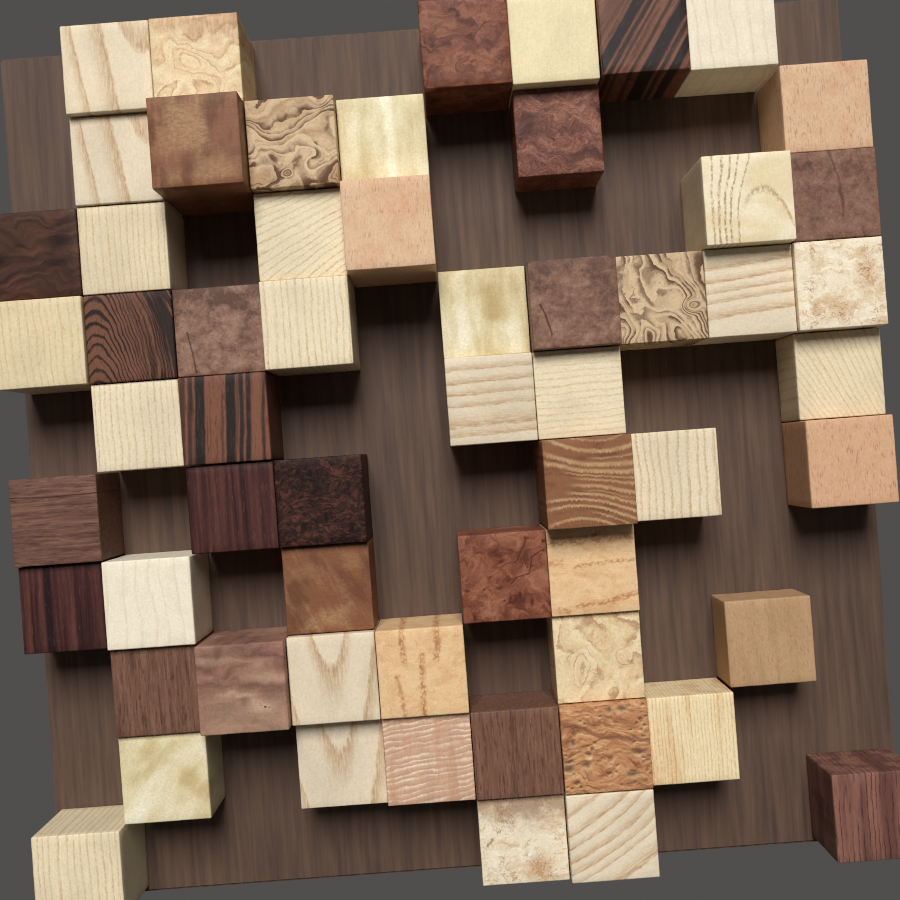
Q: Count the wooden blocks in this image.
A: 59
